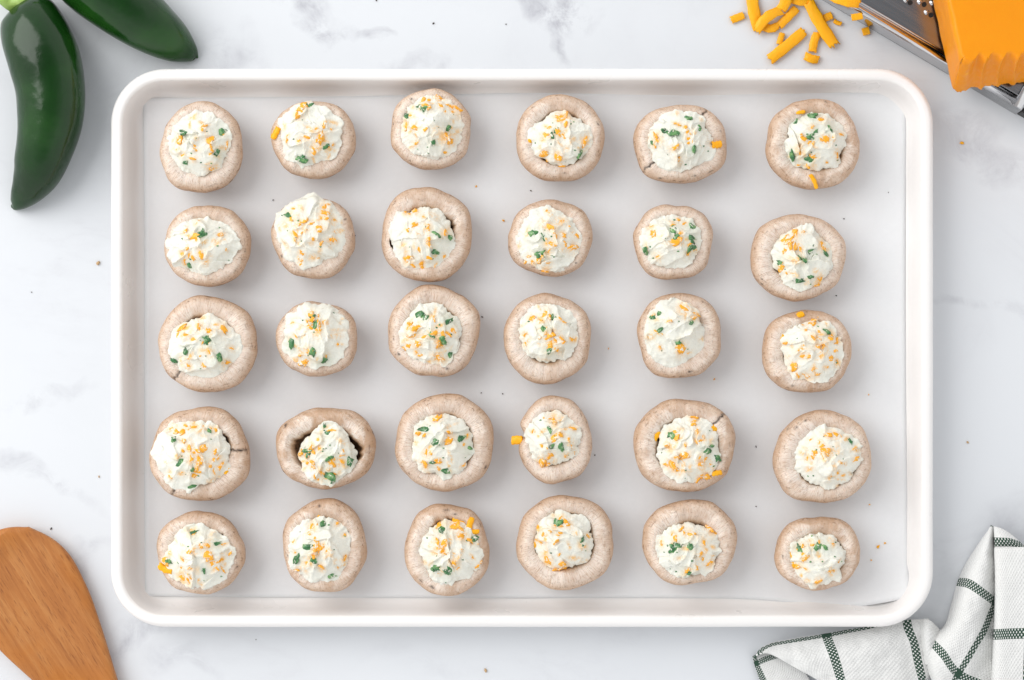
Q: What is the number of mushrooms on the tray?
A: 30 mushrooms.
